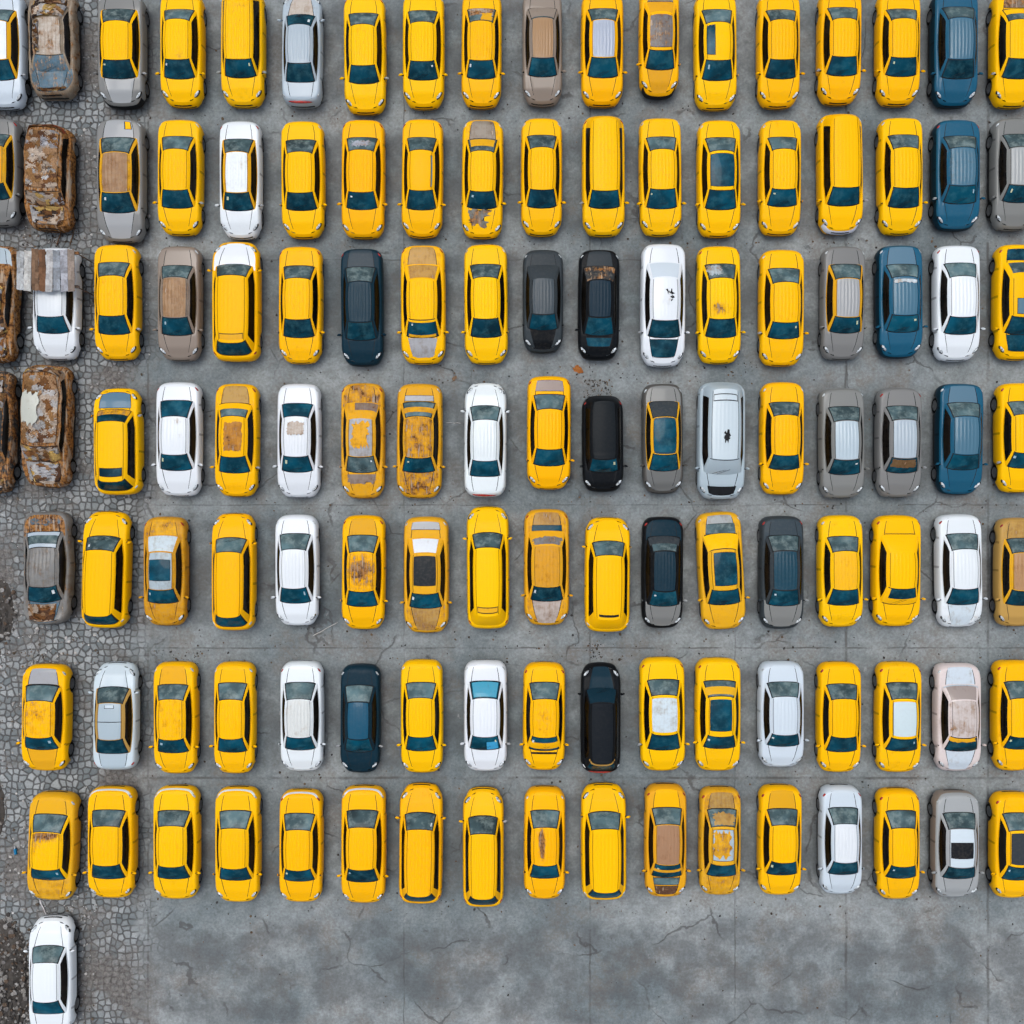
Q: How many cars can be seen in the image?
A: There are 124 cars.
